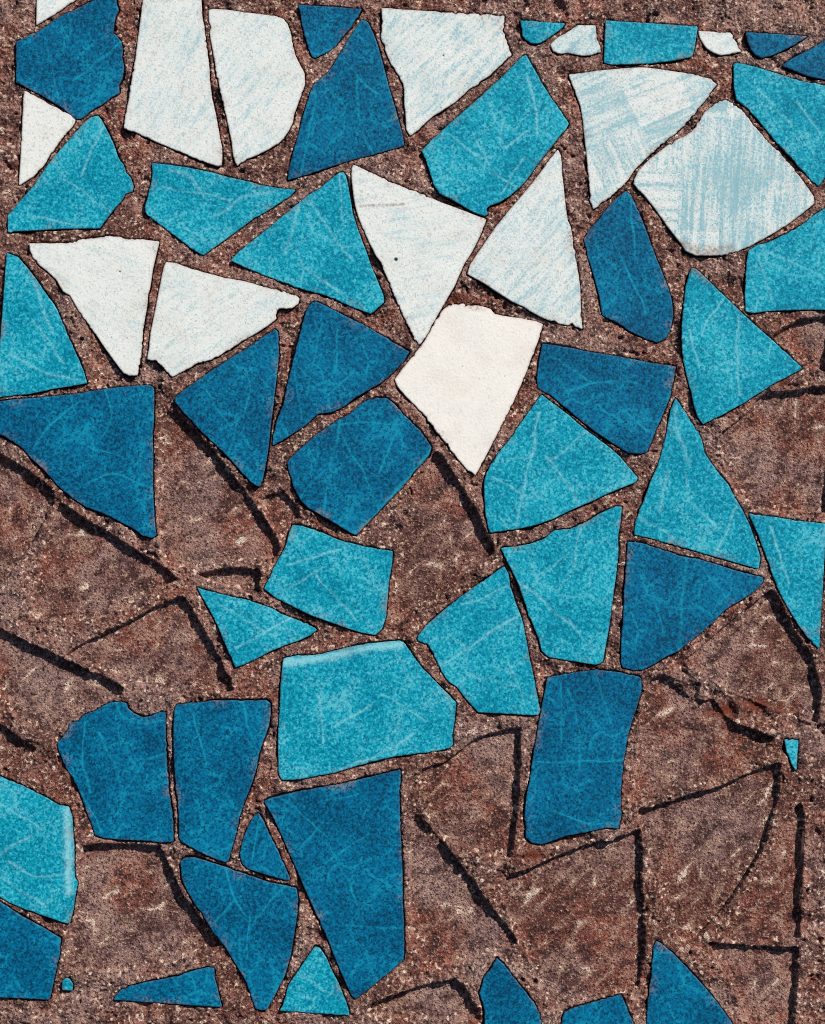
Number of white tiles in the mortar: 14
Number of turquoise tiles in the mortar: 22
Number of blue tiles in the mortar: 23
